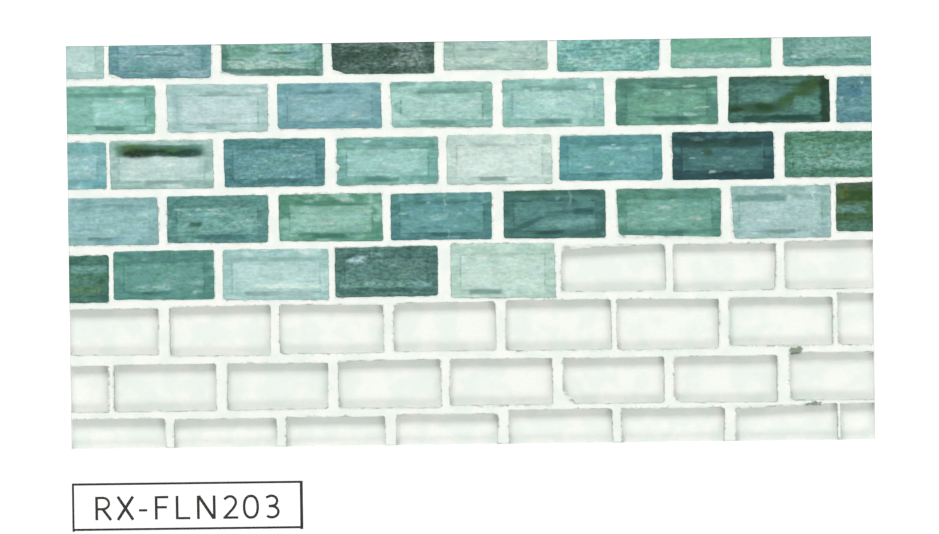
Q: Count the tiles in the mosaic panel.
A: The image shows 37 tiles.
